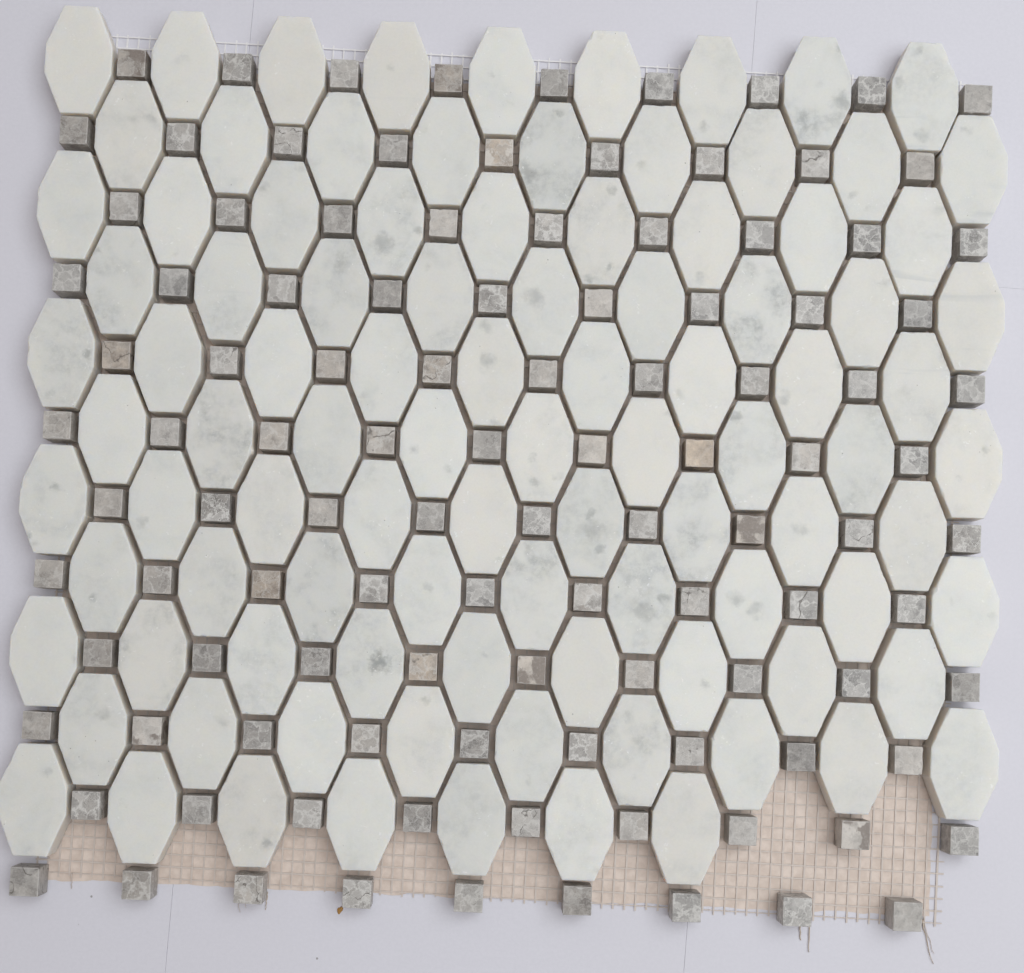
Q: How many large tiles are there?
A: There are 97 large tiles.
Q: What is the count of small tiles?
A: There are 108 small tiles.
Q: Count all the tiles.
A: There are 205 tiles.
